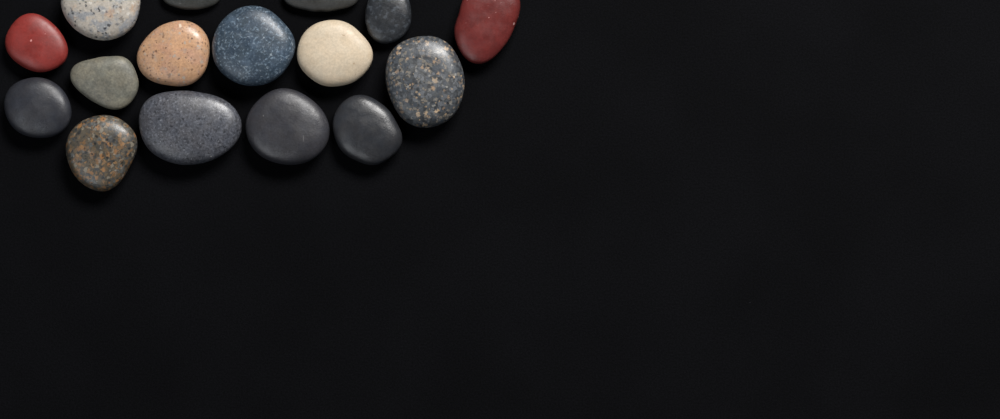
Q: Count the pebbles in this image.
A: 16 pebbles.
